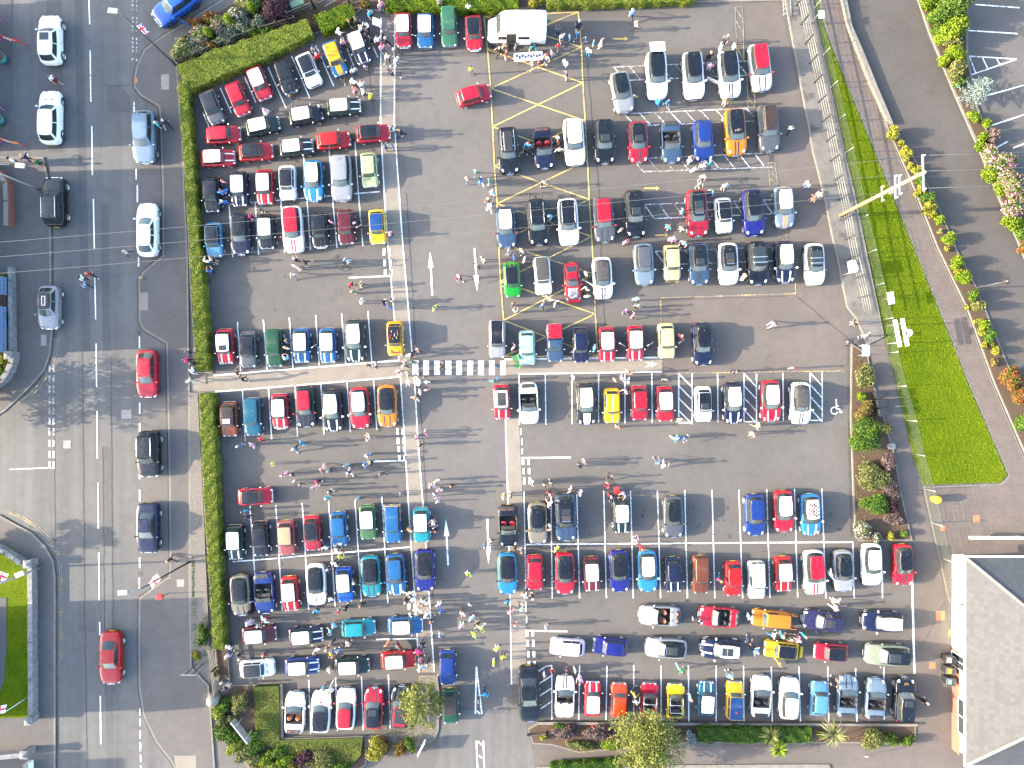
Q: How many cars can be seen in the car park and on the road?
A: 193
